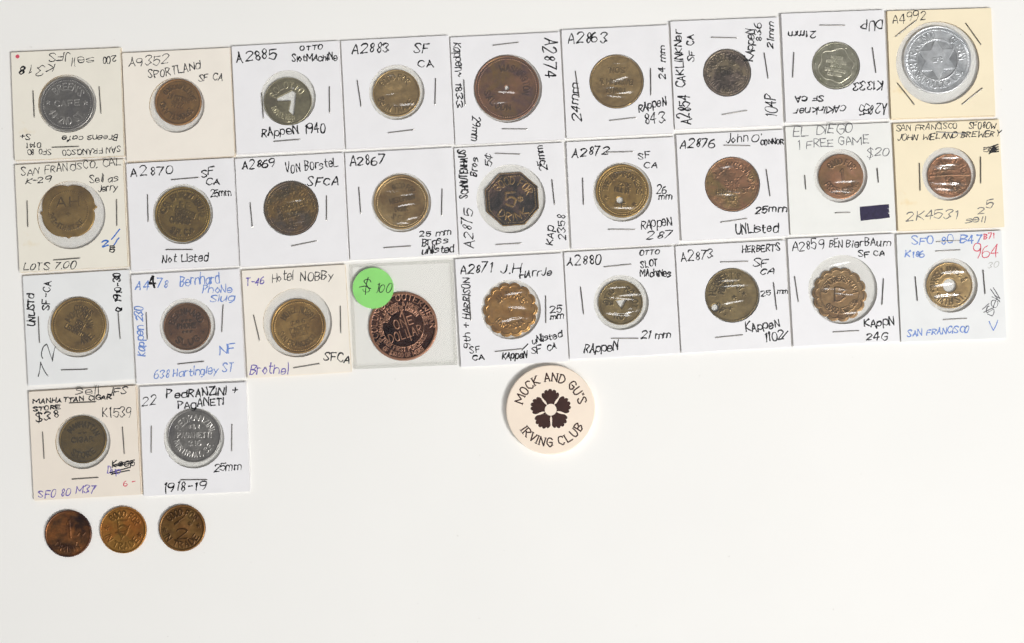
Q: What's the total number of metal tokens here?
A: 32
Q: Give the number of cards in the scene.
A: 28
